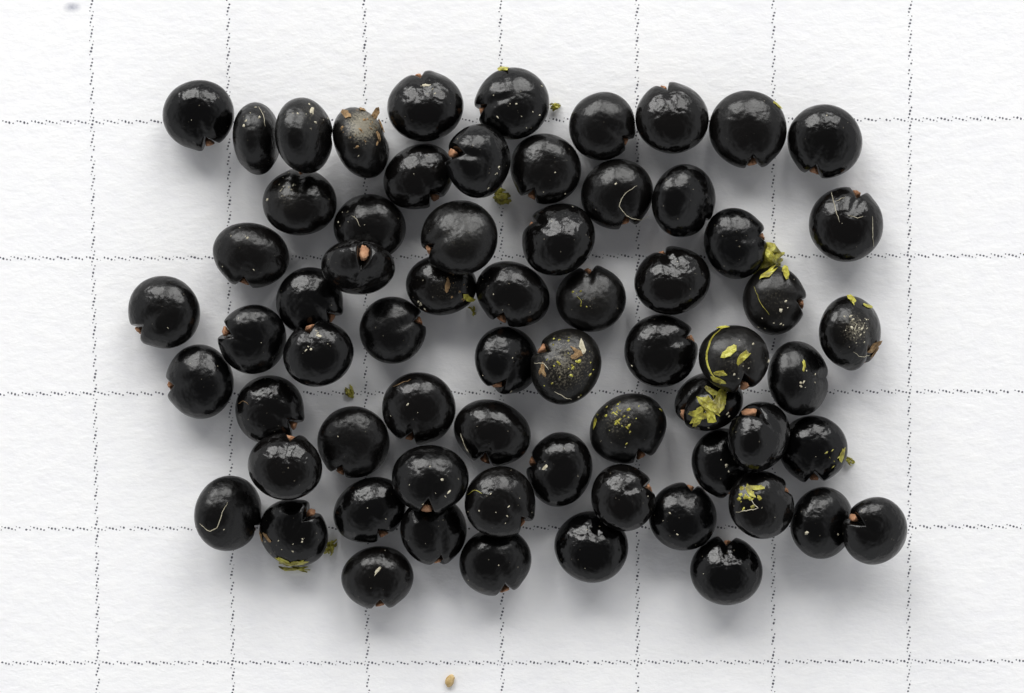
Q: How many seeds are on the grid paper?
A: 66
